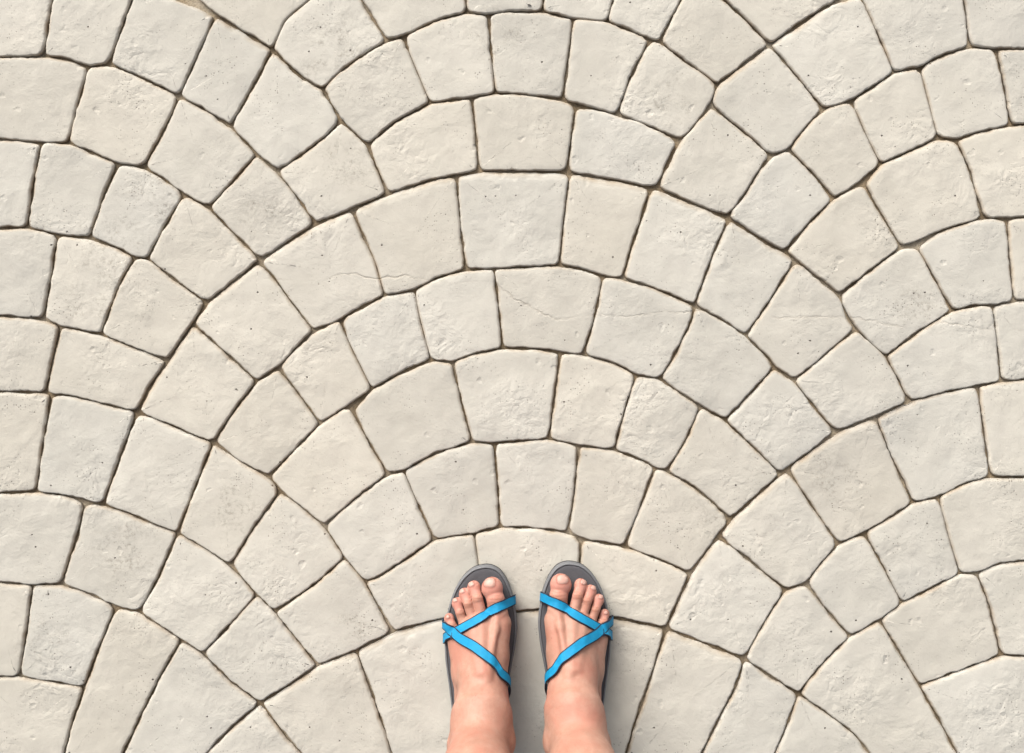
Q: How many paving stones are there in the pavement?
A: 121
